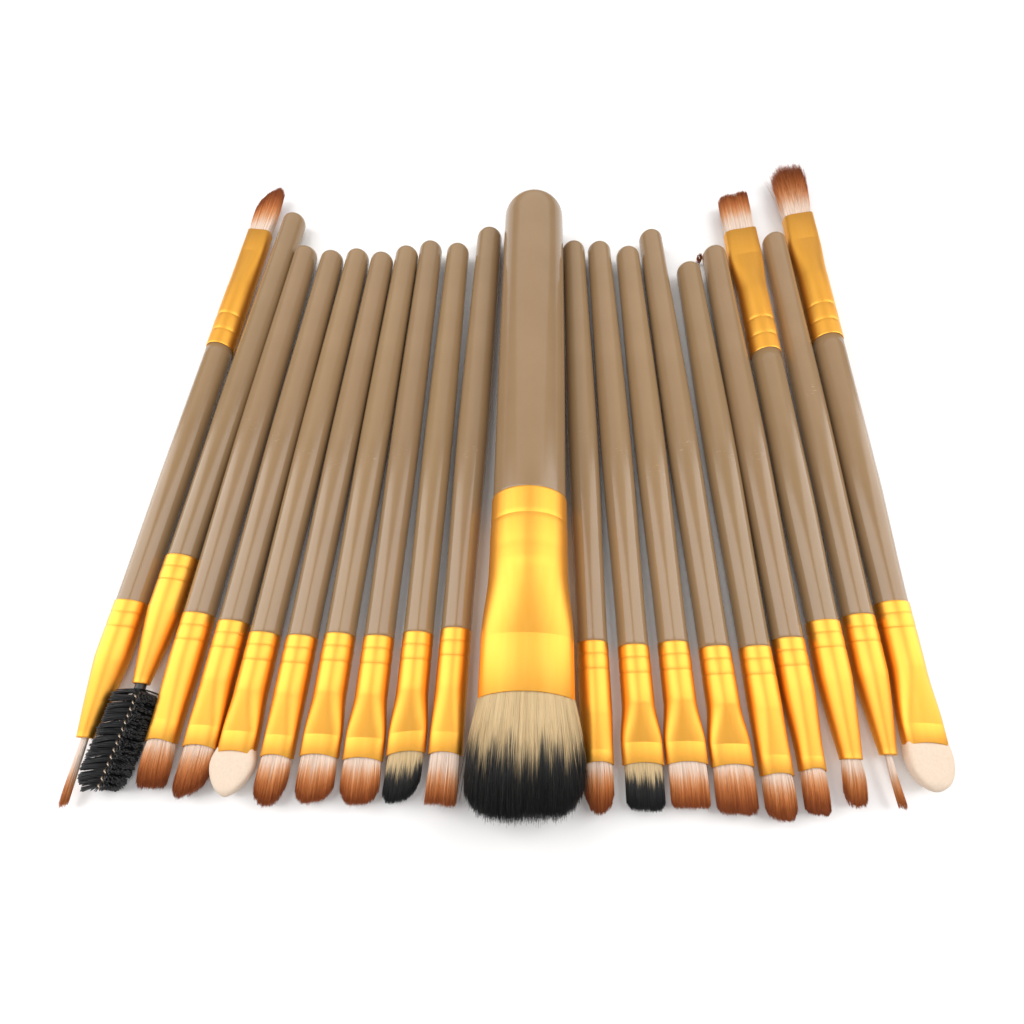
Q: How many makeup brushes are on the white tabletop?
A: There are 20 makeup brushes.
